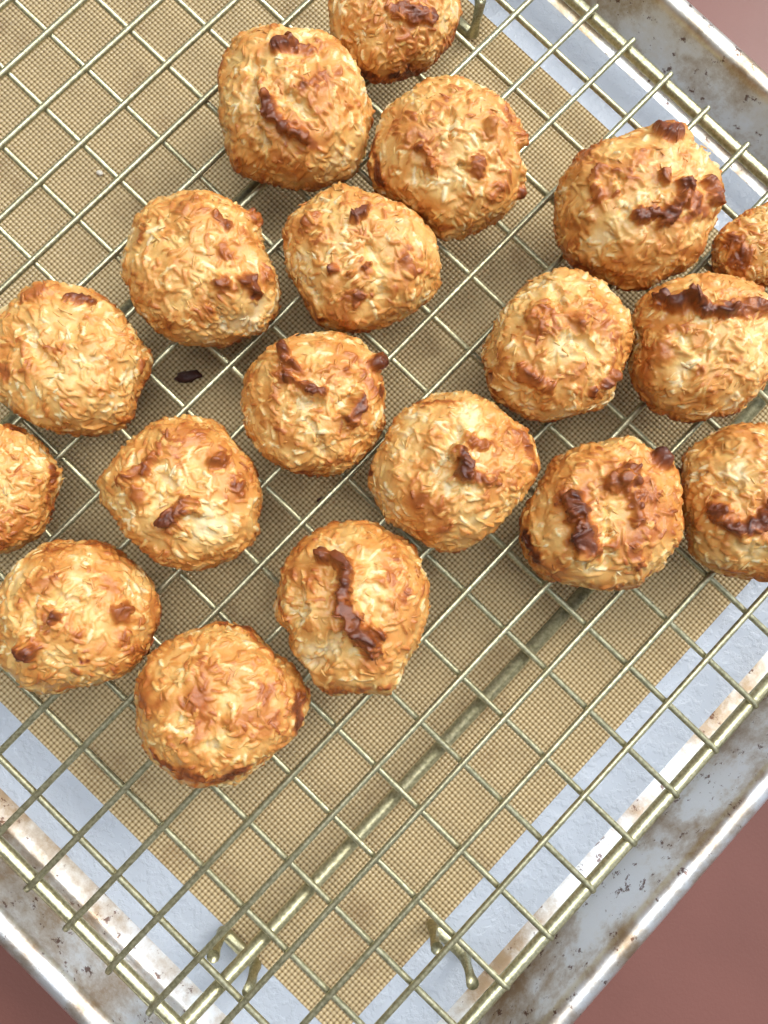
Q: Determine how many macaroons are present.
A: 19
